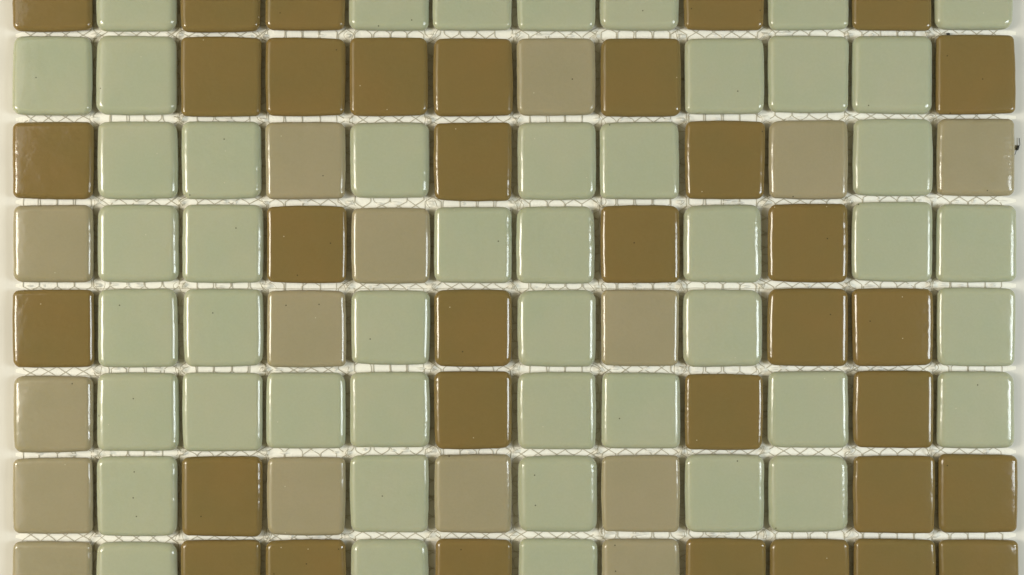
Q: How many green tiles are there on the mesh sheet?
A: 47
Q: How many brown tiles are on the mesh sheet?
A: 34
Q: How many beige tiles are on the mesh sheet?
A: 15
